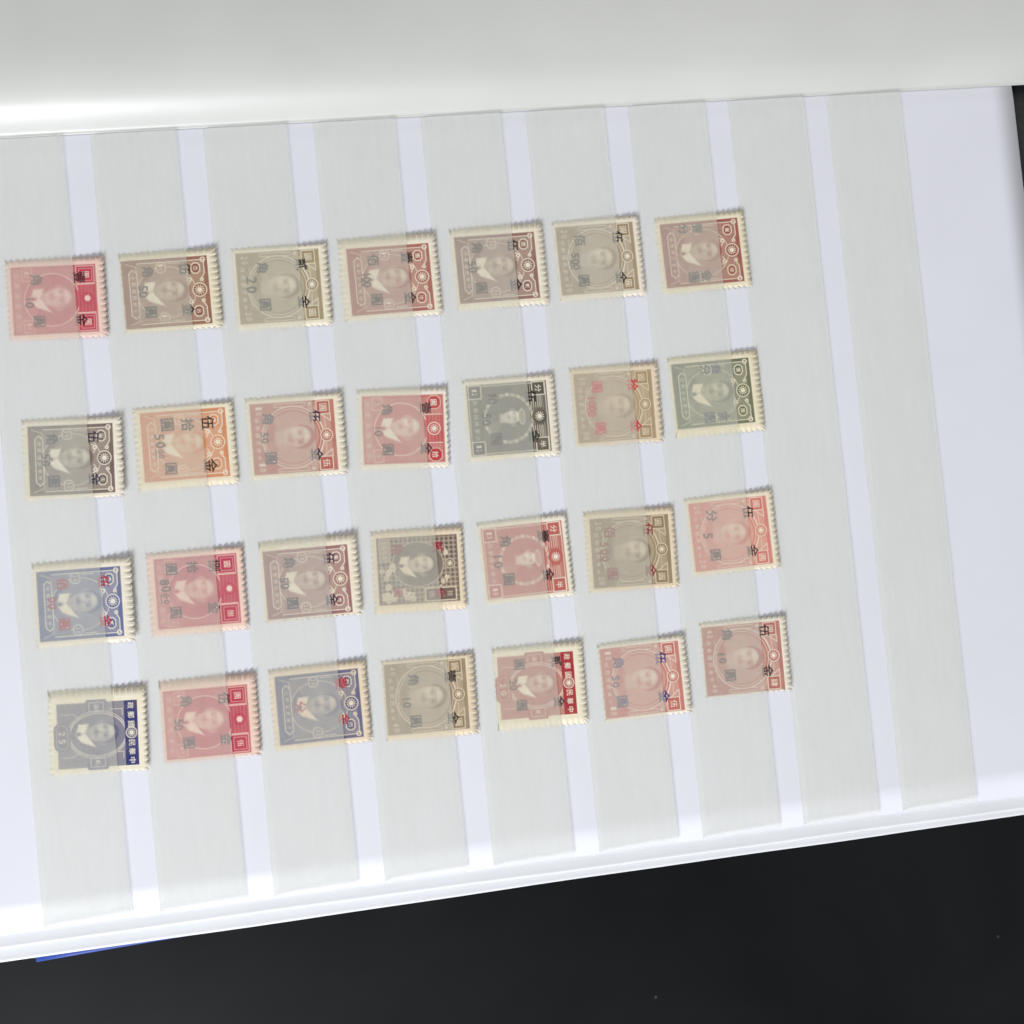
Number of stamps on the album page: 28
